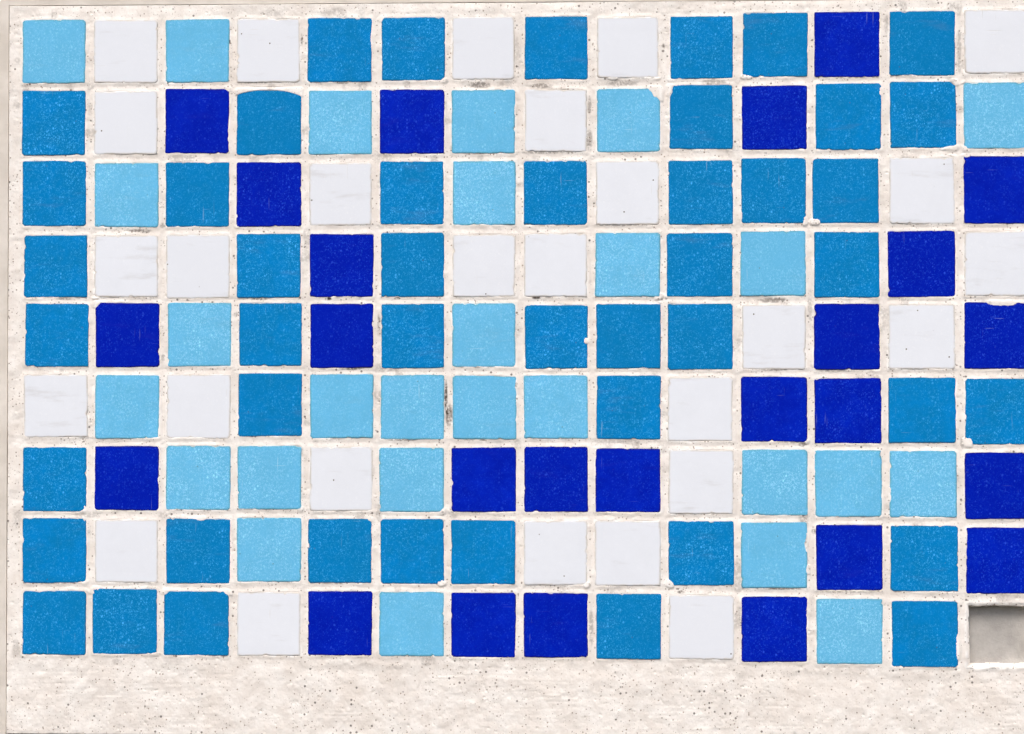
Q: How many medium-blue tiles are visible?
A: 46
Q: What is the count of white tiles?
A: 27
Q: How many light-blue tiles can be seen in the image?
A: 27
